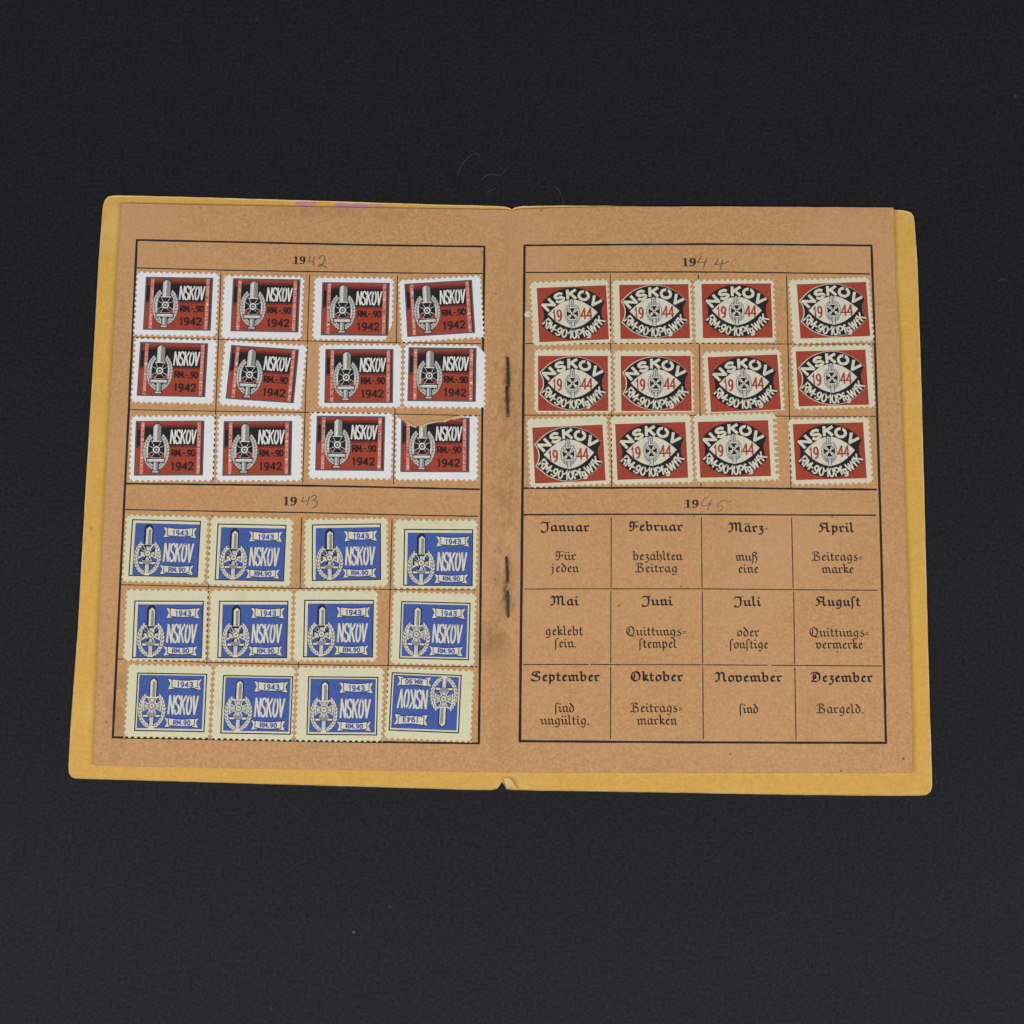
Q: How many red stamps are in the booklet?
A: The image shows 24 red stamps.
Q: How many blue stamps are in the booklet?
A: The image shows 12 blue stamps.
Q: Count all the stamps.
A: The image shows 36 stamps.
